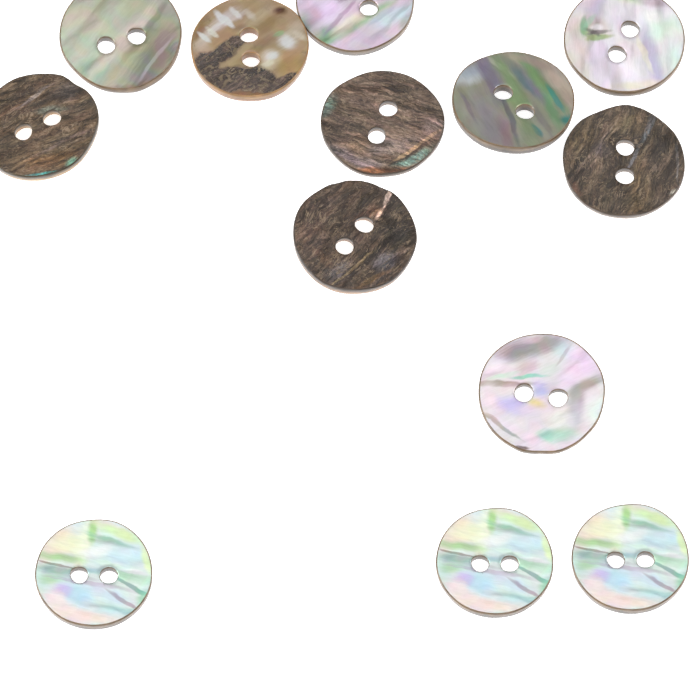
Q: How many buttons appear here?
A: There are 13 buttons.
